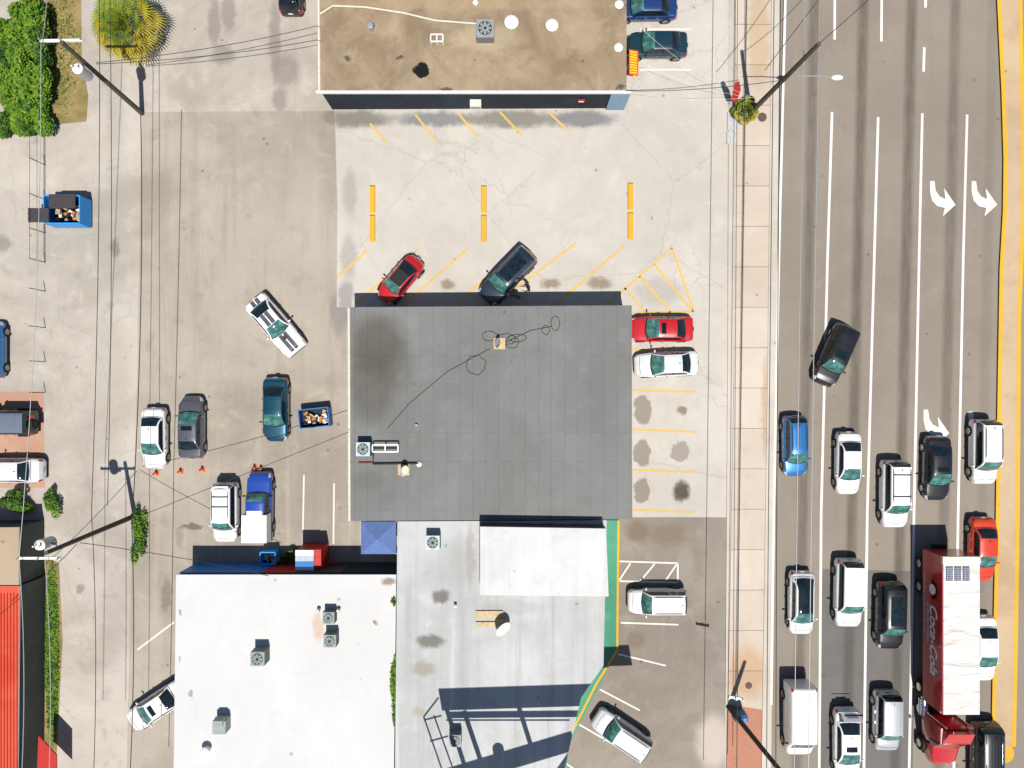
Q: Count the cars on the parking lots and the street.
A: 32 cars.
